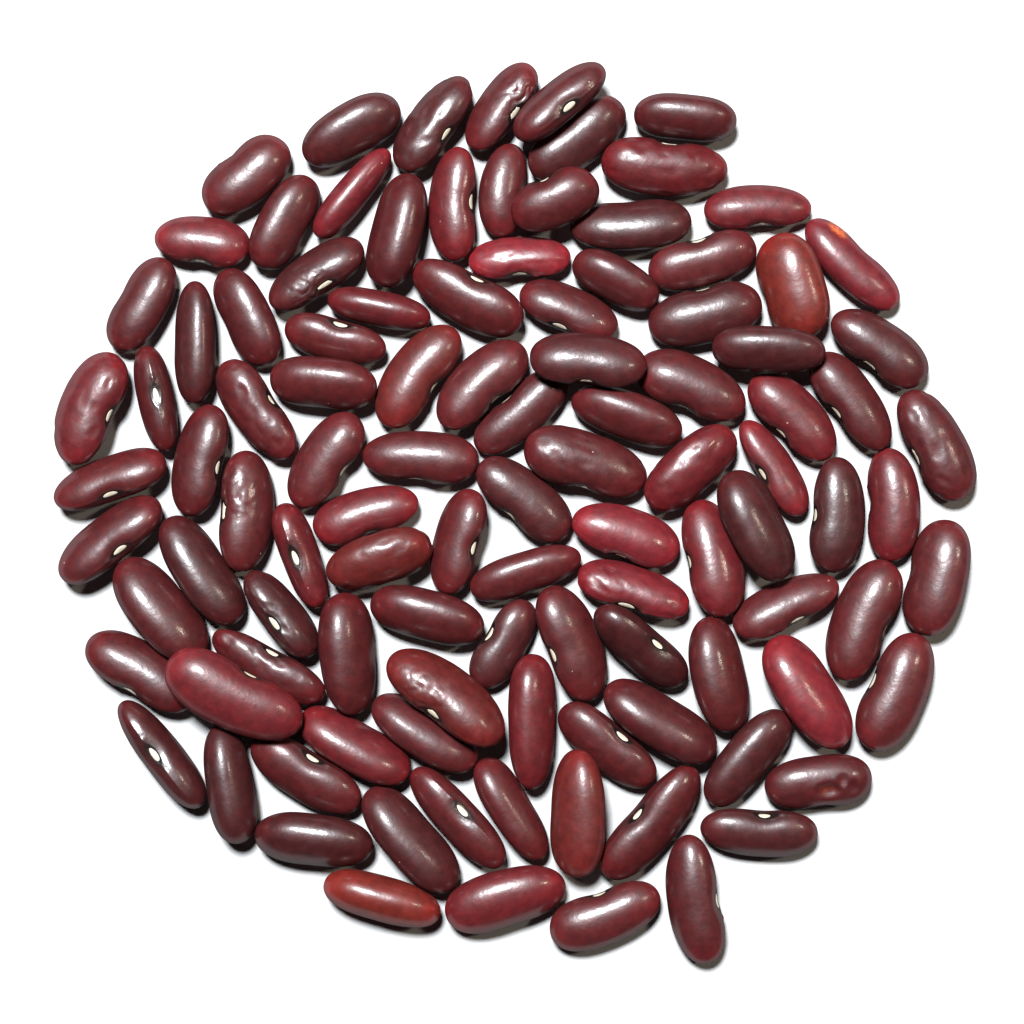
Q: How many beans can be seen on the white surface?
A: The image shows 106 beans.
